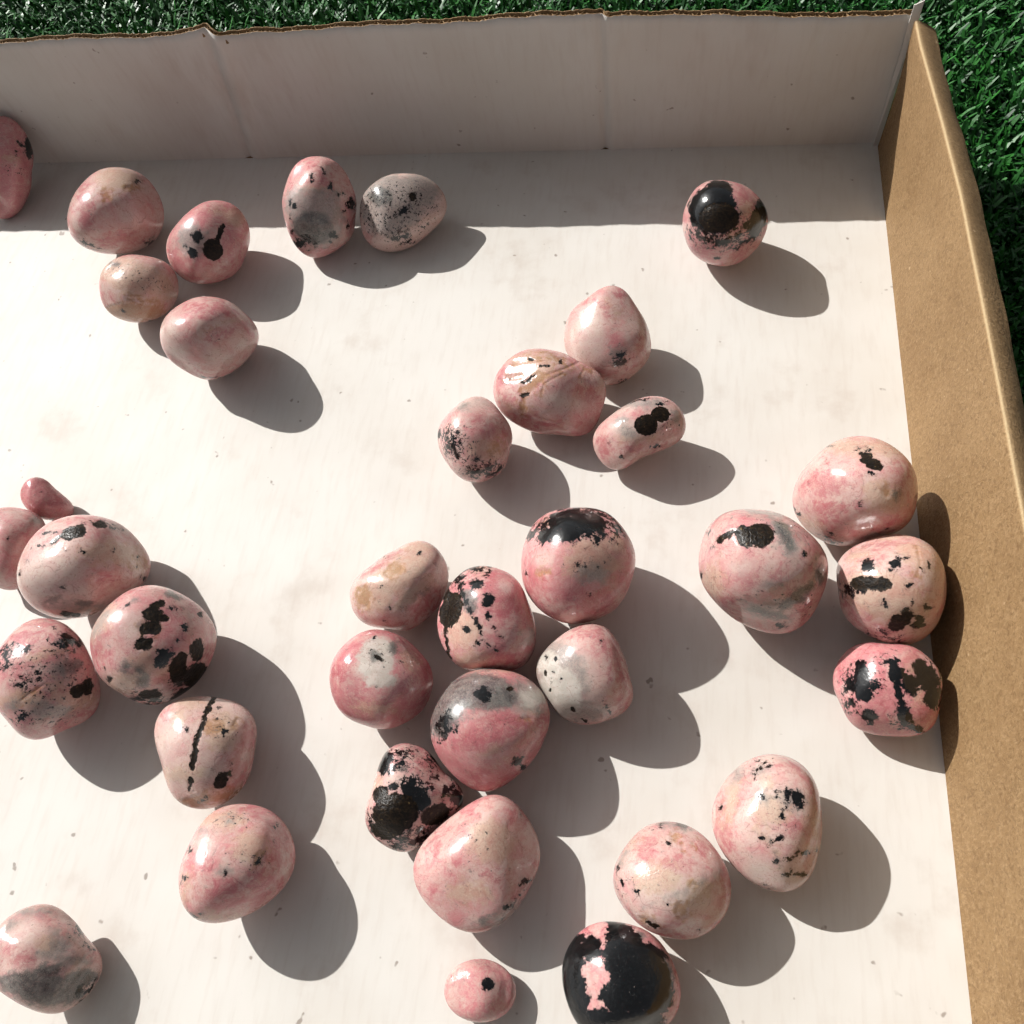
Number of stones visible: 36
